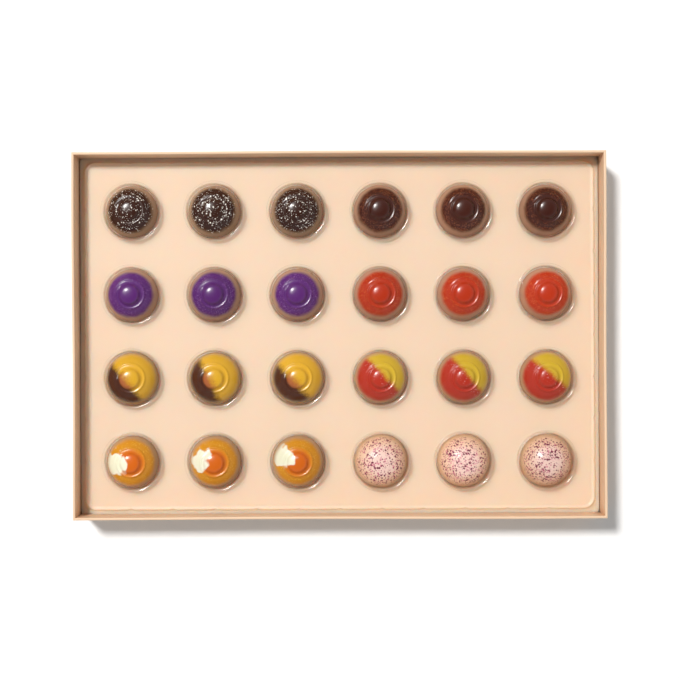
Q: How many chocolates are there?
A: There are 24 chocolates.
